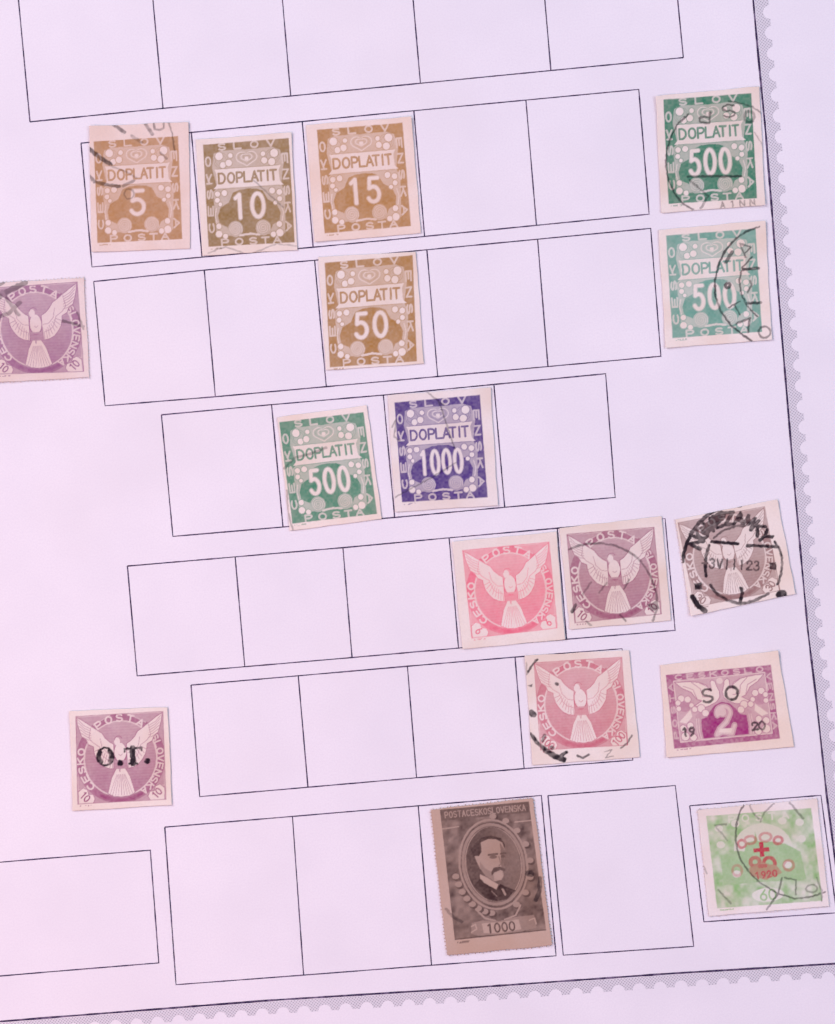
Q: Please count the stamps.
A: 17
